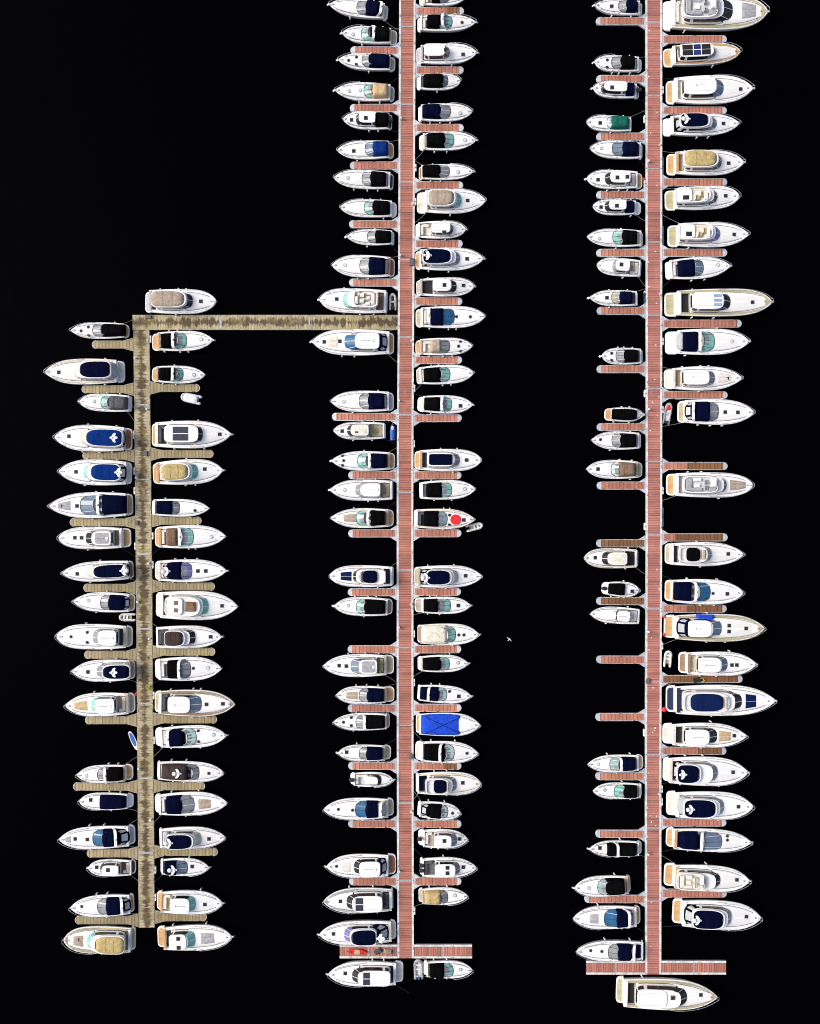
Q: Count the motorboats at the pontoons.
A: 145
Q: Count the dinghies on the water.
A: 7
